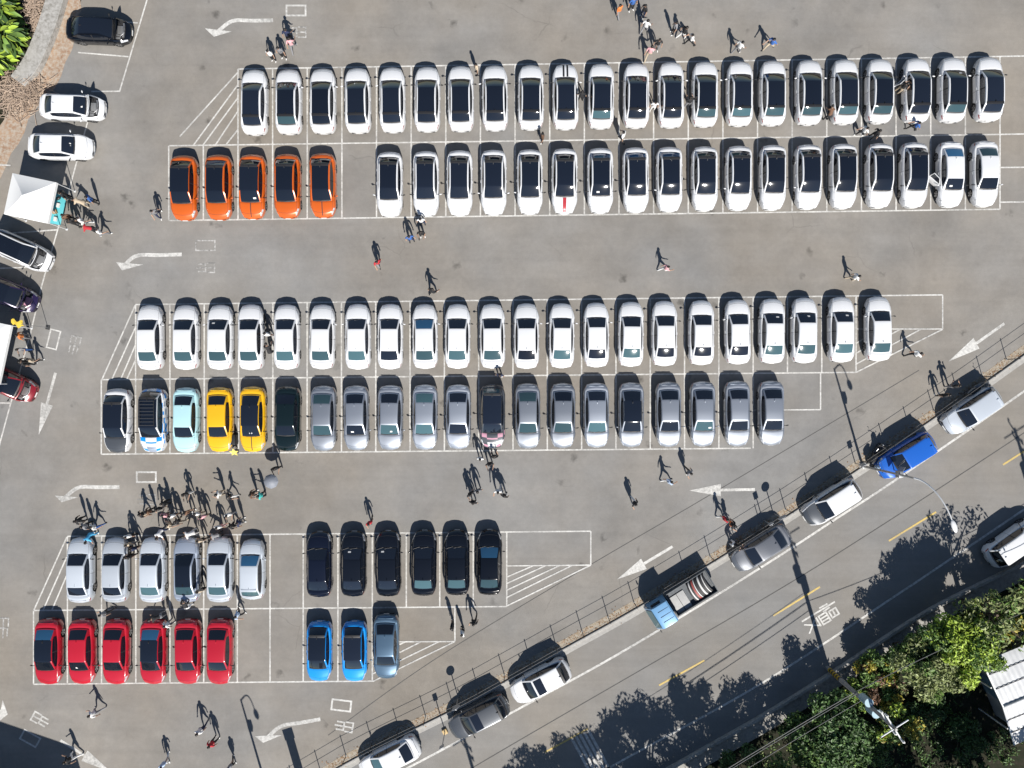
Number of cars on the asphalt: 122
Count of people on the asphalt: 115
